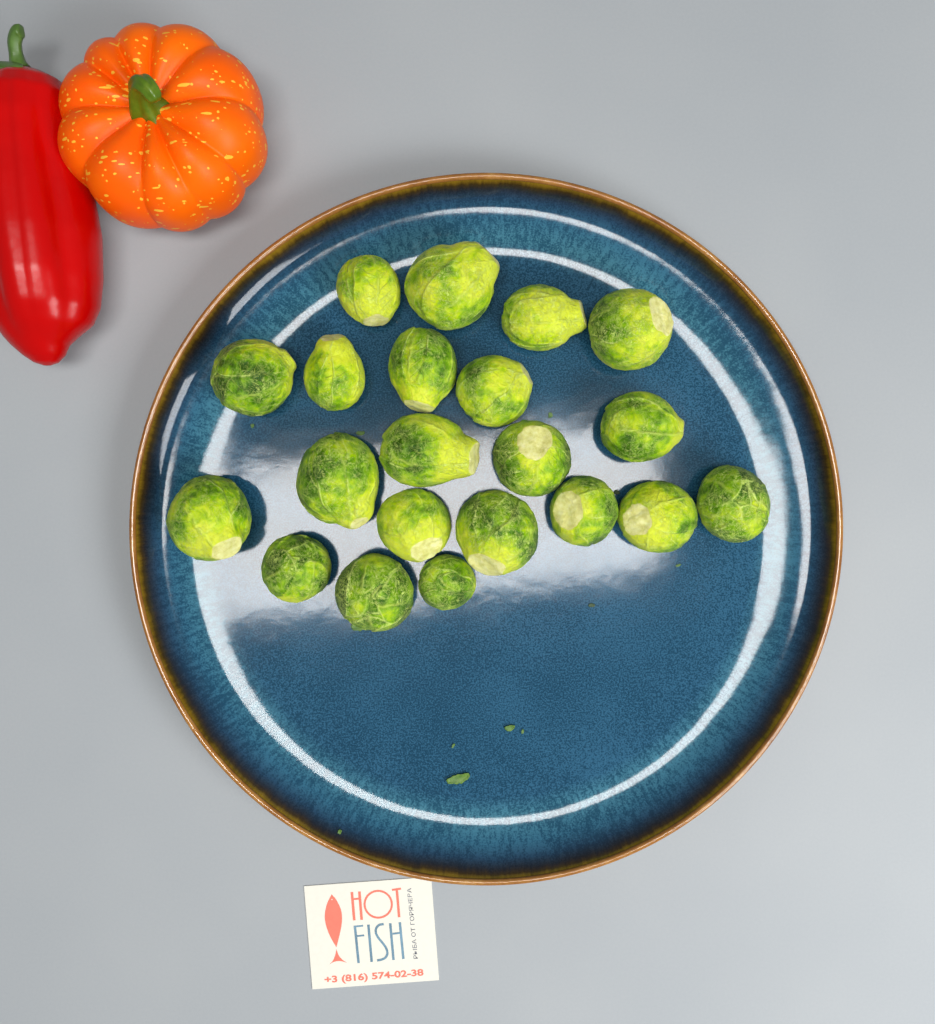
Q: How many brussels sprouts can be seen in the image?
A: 21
